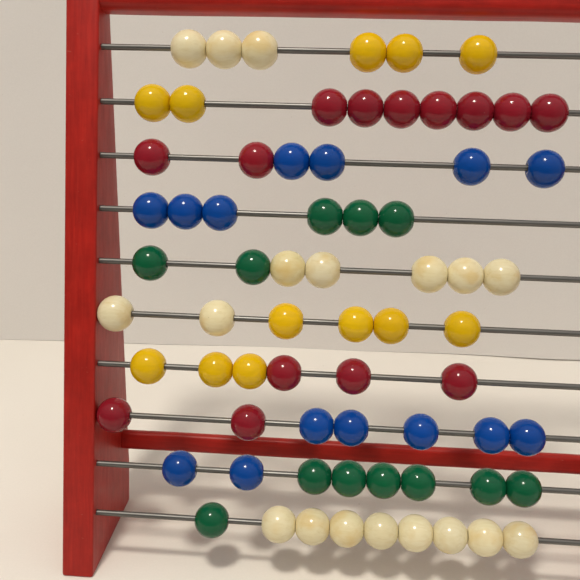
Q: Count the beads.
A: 70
